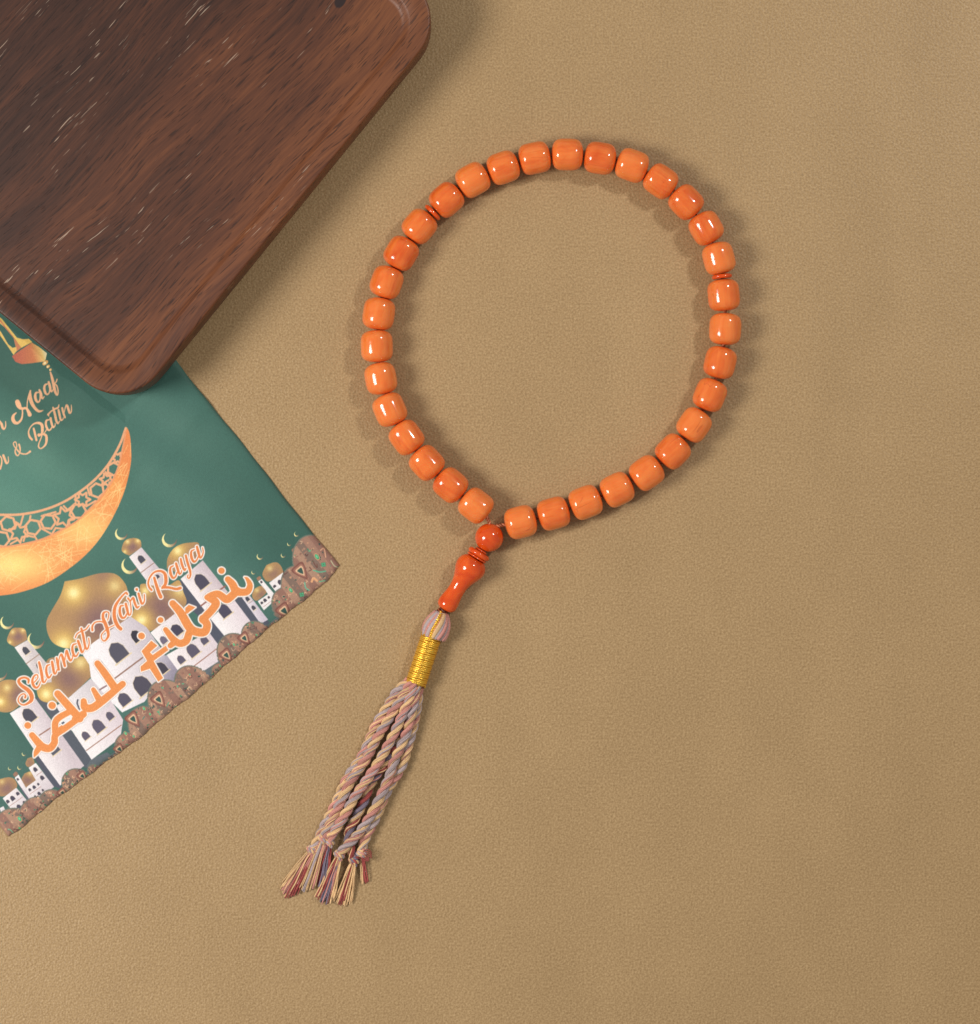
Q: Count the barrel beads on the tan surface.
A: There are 33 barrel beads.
